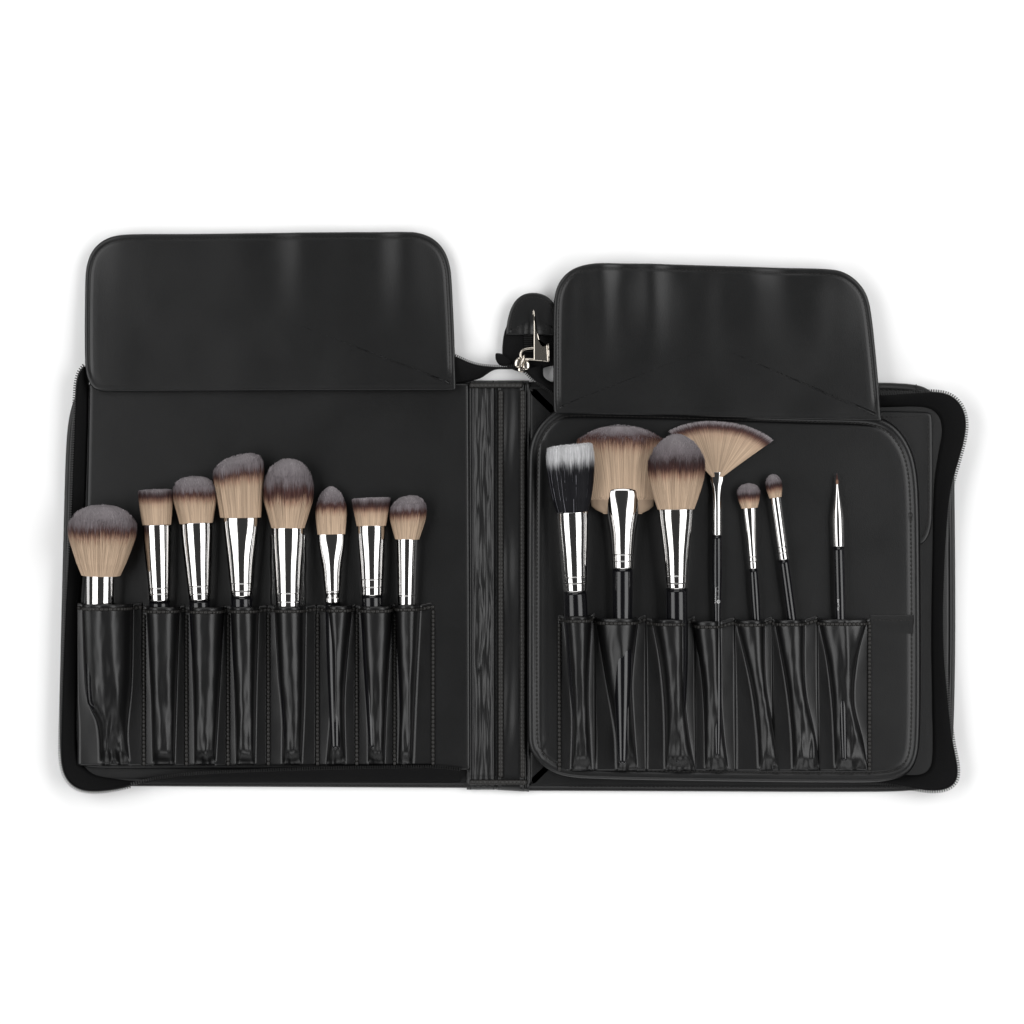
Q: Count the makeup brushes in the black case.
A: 15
